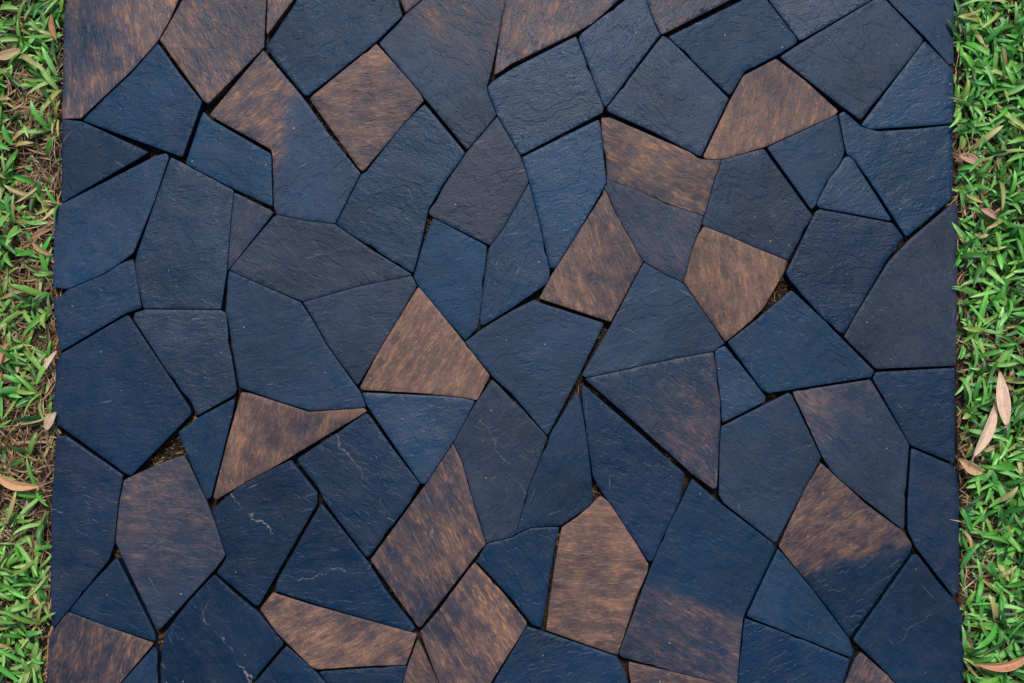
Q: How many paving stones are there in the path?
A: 87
